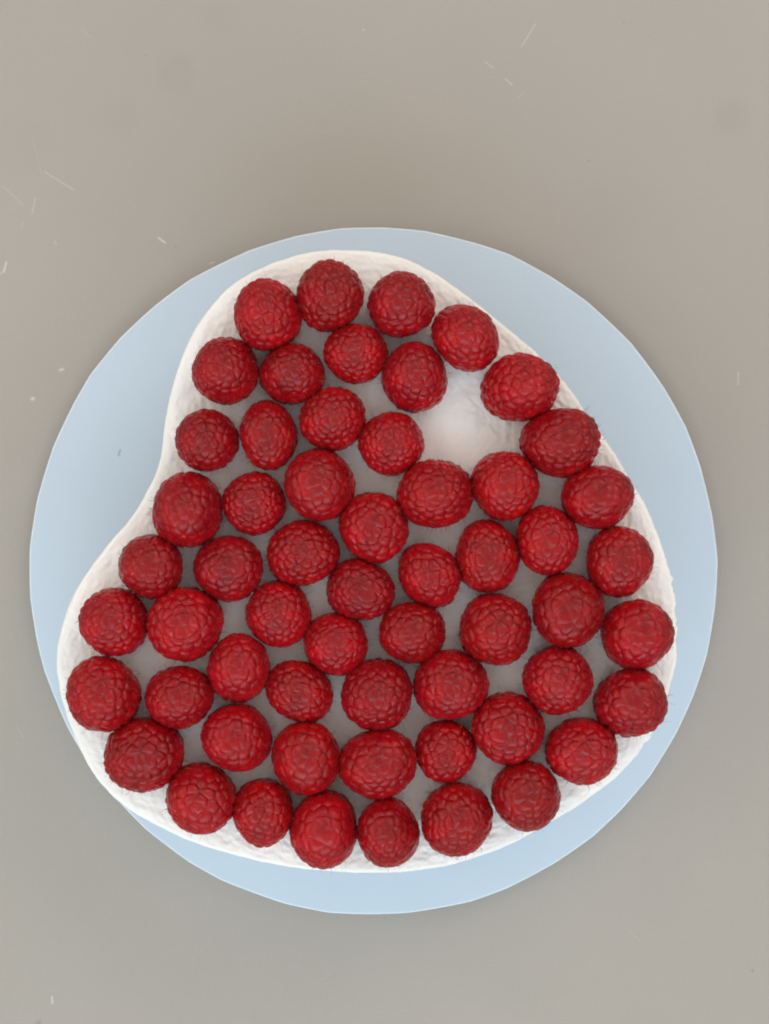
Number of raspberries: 58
